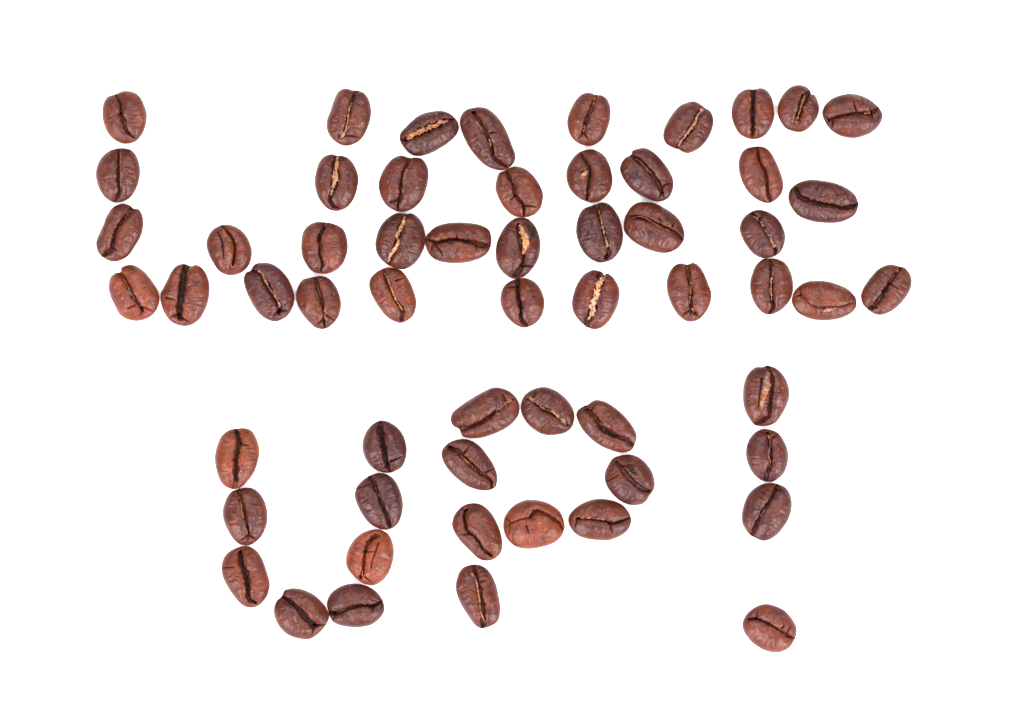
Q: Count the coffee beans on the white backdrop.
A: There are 58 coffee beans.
